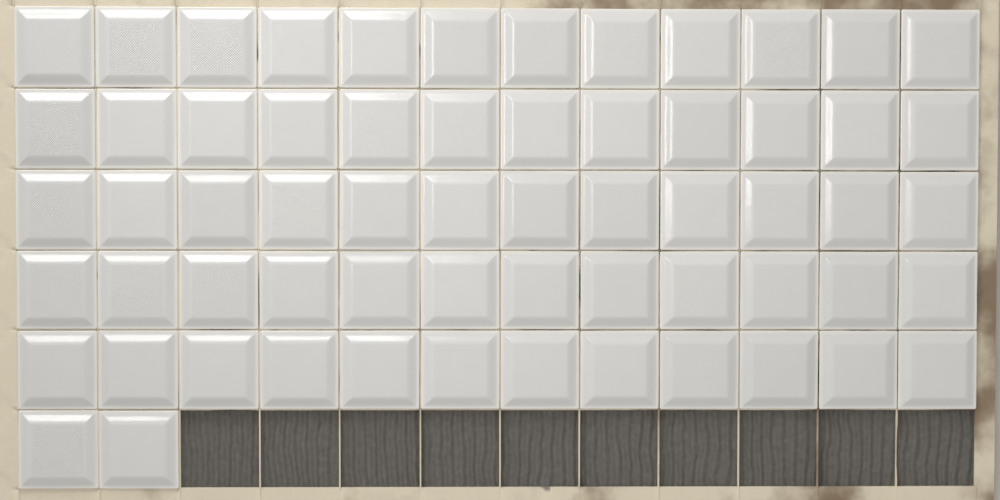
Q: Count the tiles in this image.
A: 62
